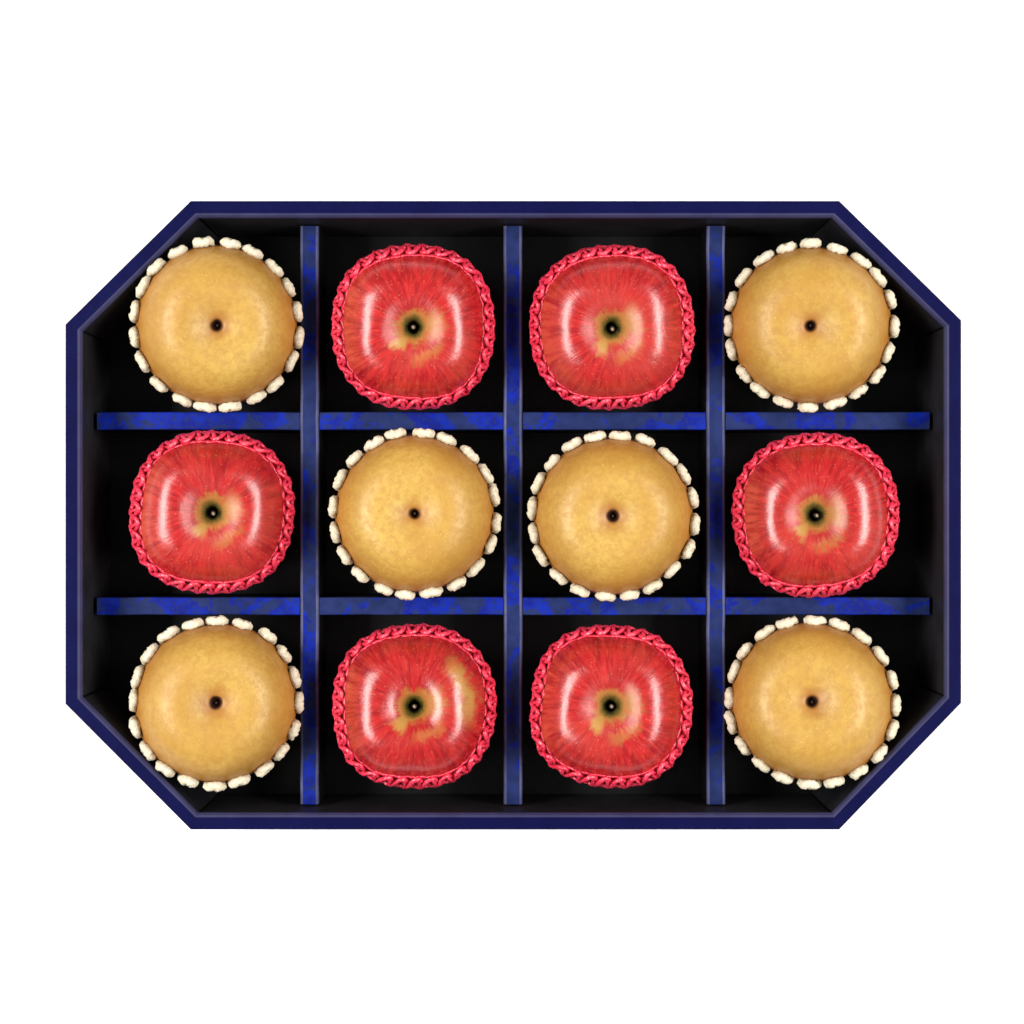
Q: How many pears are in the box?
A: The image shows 6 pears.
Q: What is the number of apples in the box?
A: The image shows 6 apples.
